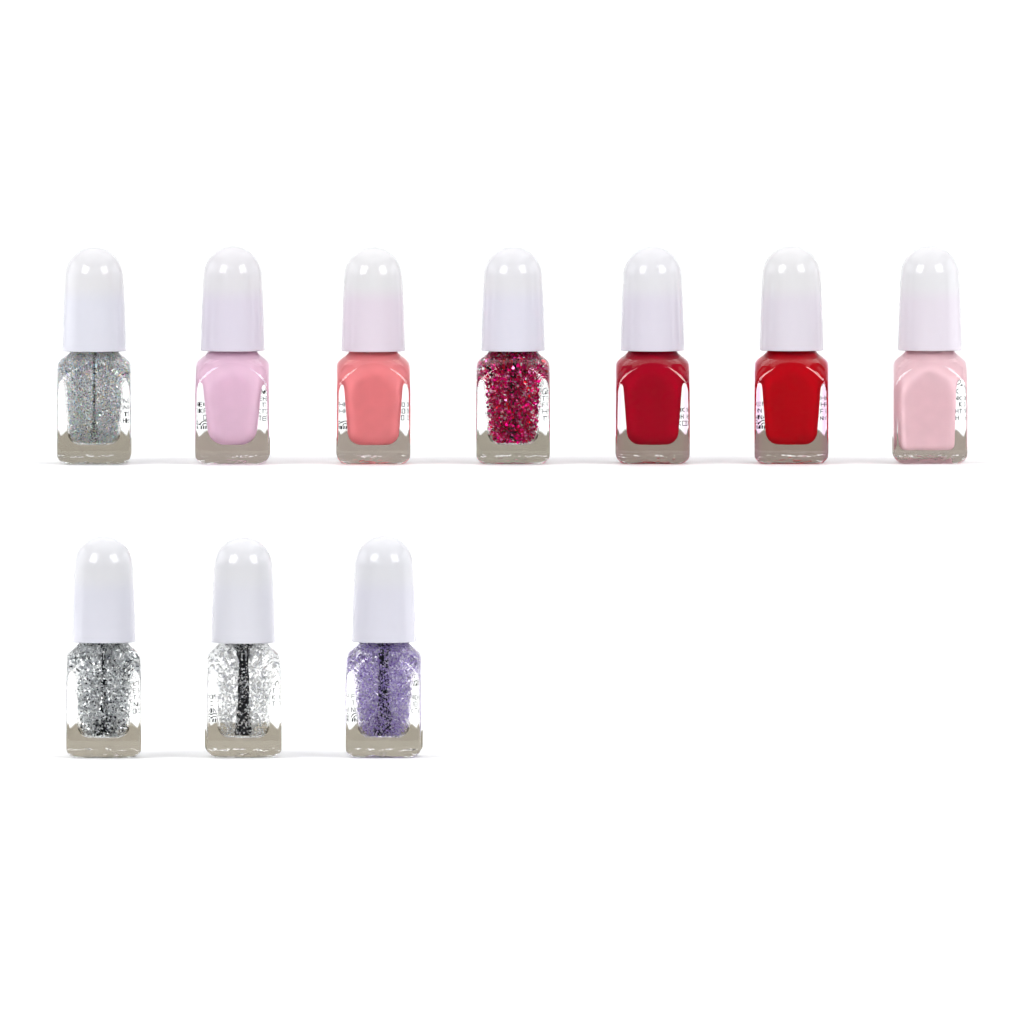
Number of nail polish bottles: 10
